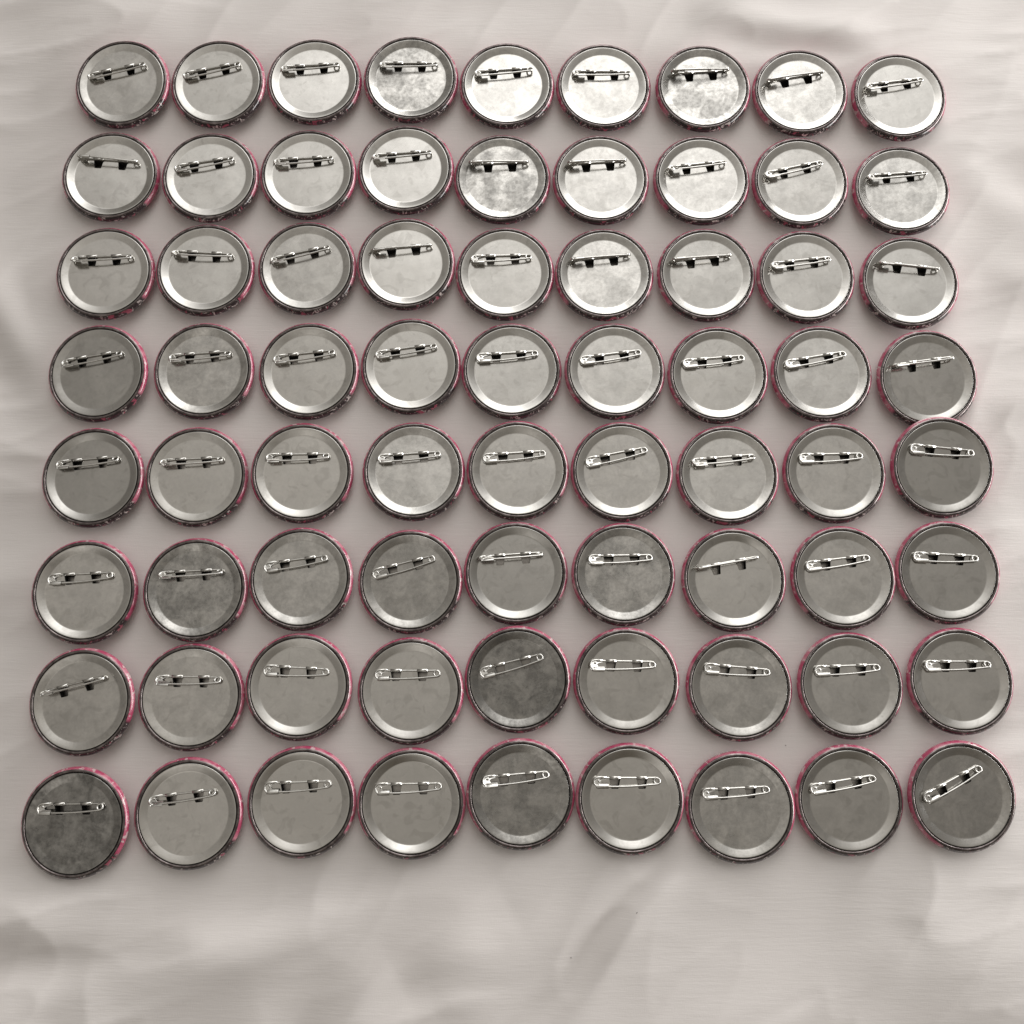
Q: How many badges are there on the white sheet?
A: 72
